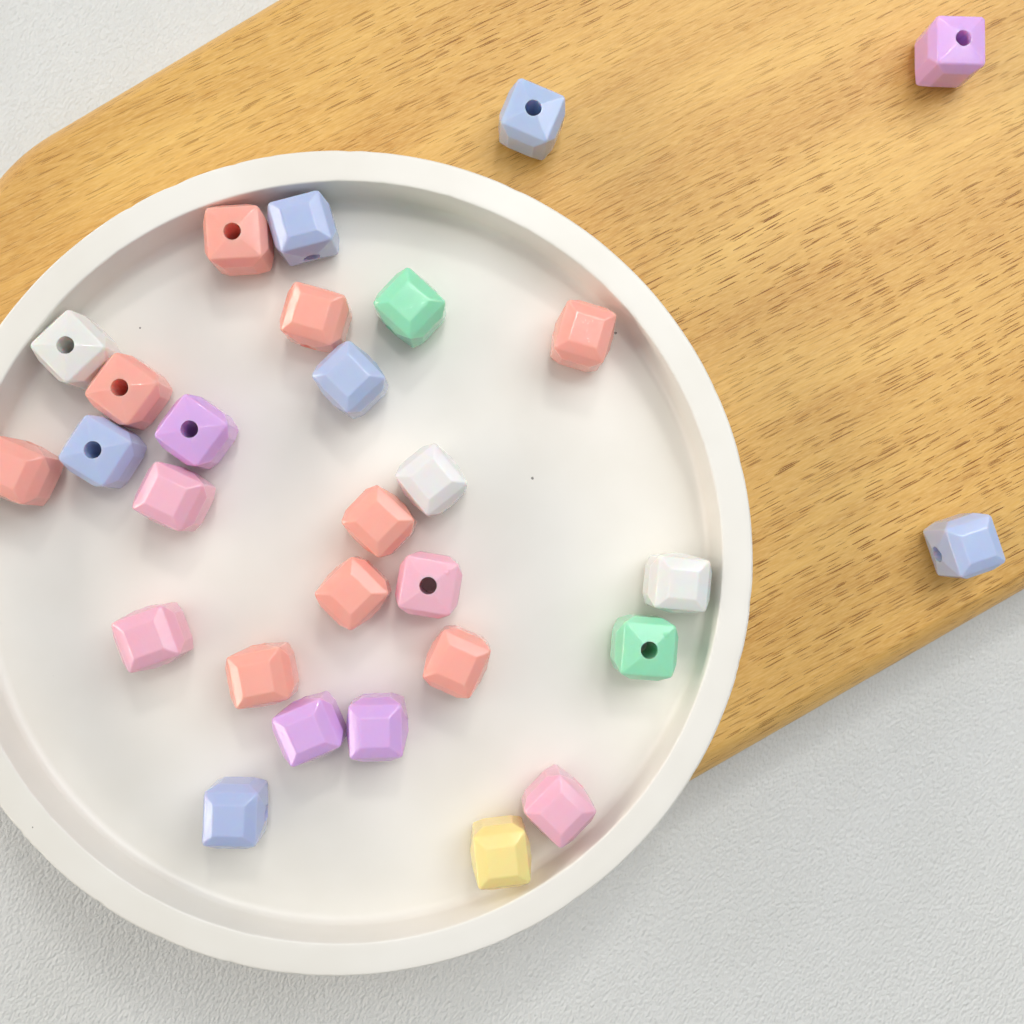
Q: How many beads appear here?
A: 29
